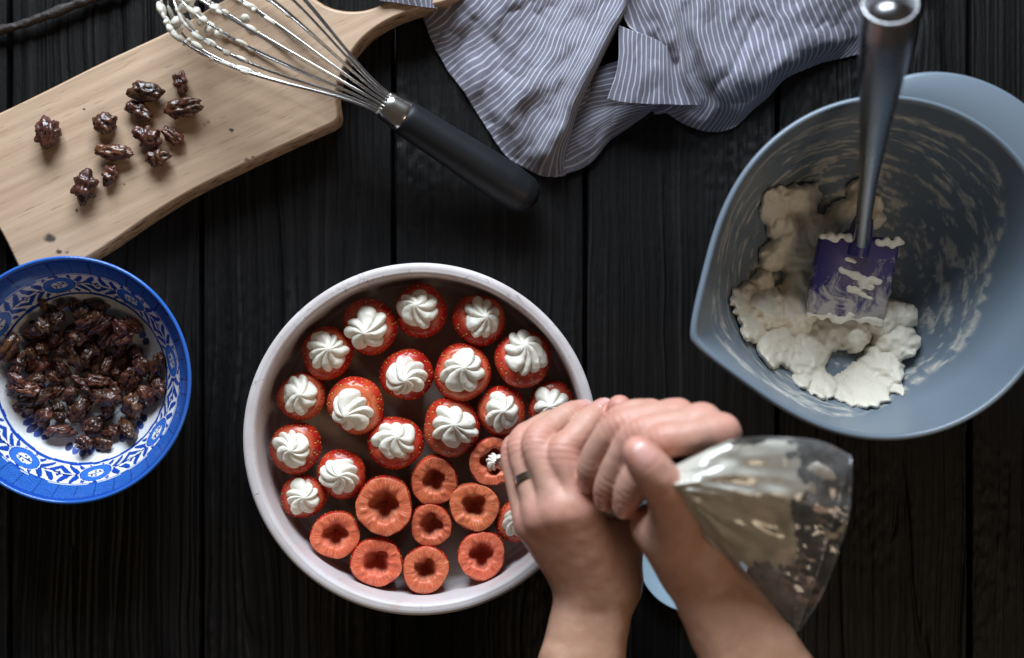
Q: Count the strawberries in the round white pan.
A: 26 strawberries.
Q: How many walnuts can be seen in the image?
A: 80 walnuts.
